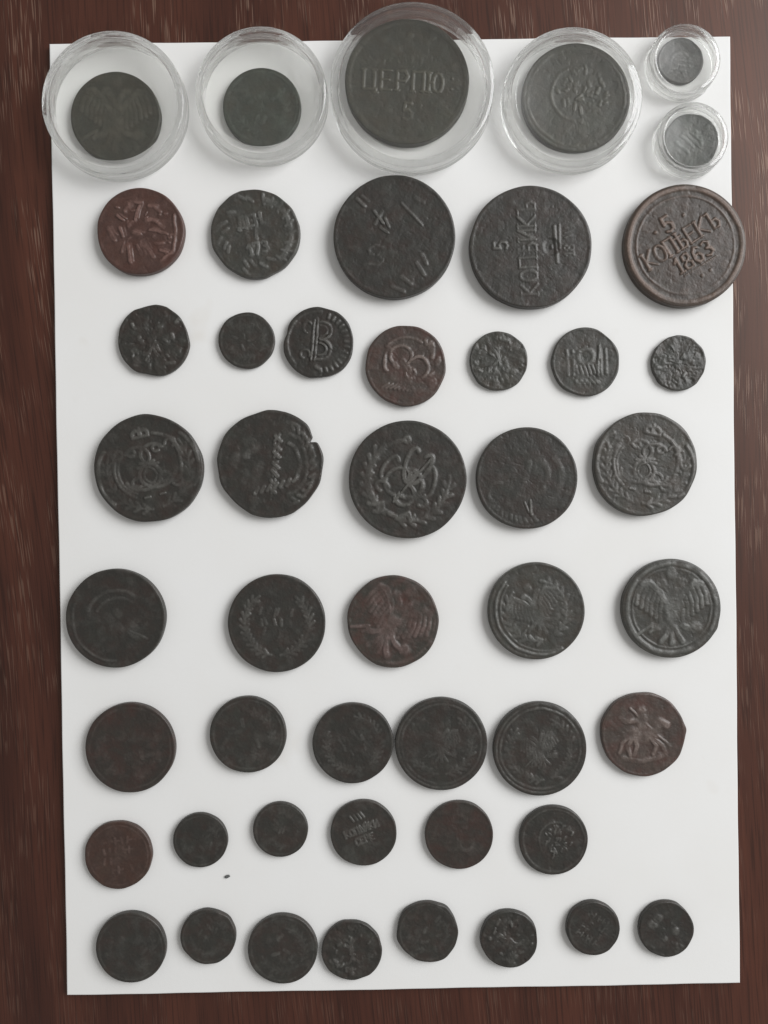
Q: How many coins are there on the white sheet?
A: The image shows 48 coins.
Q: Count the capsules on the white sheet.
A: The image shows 6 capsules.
